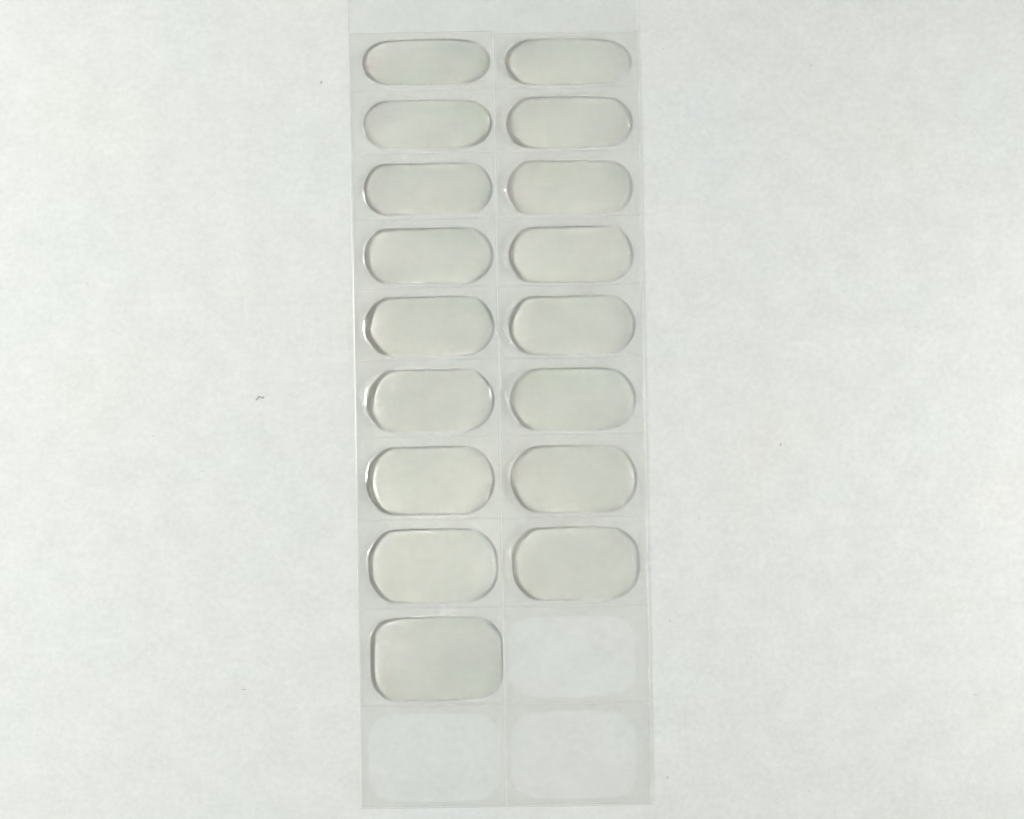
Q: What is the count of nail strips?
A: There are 17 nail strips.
